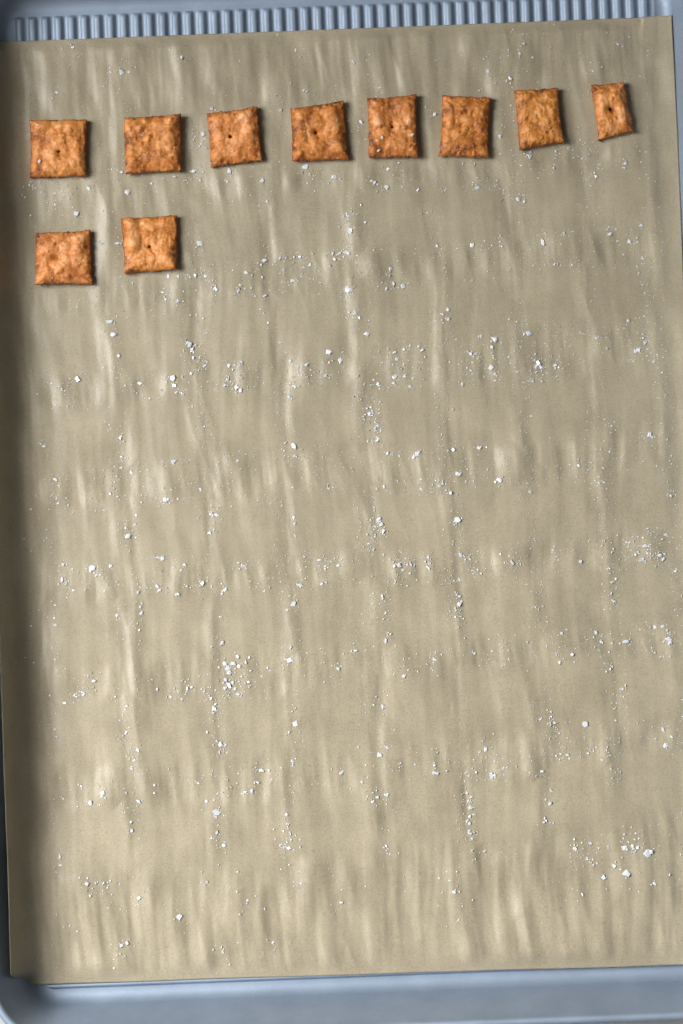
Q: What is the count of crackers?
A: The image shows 10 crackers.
